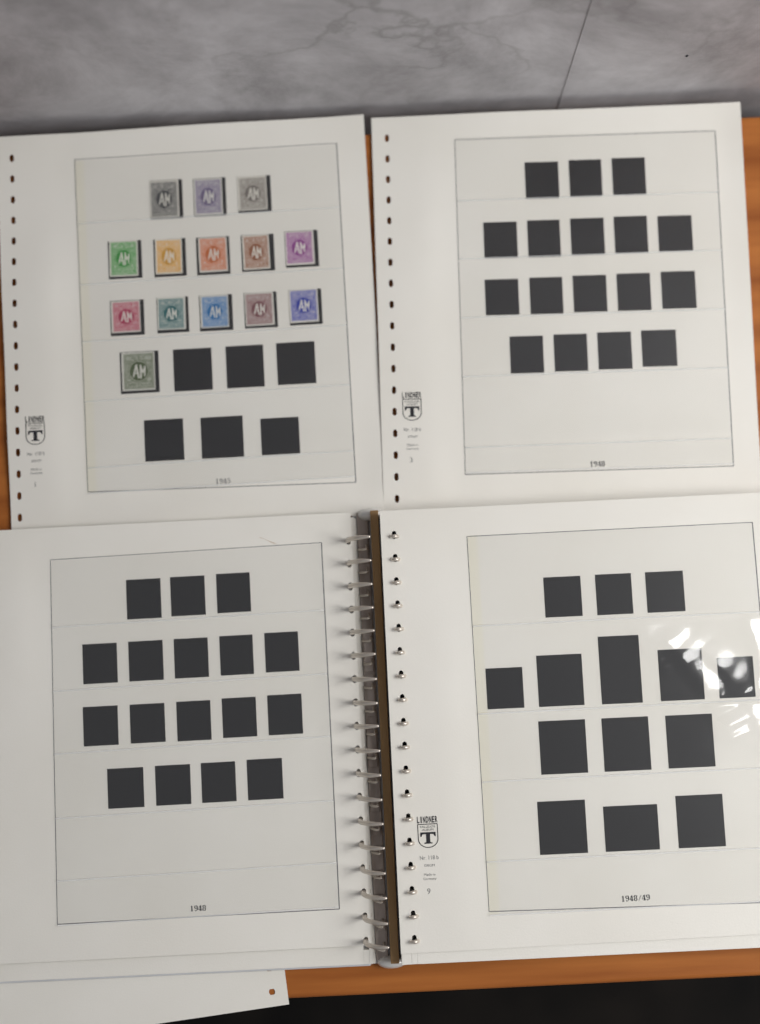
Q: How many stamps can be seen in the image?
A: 14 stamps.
